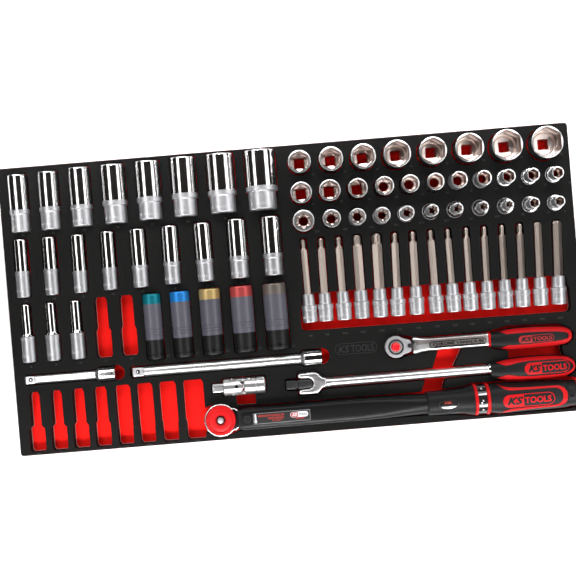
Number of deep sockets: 20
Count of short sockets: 30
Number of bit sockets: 15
